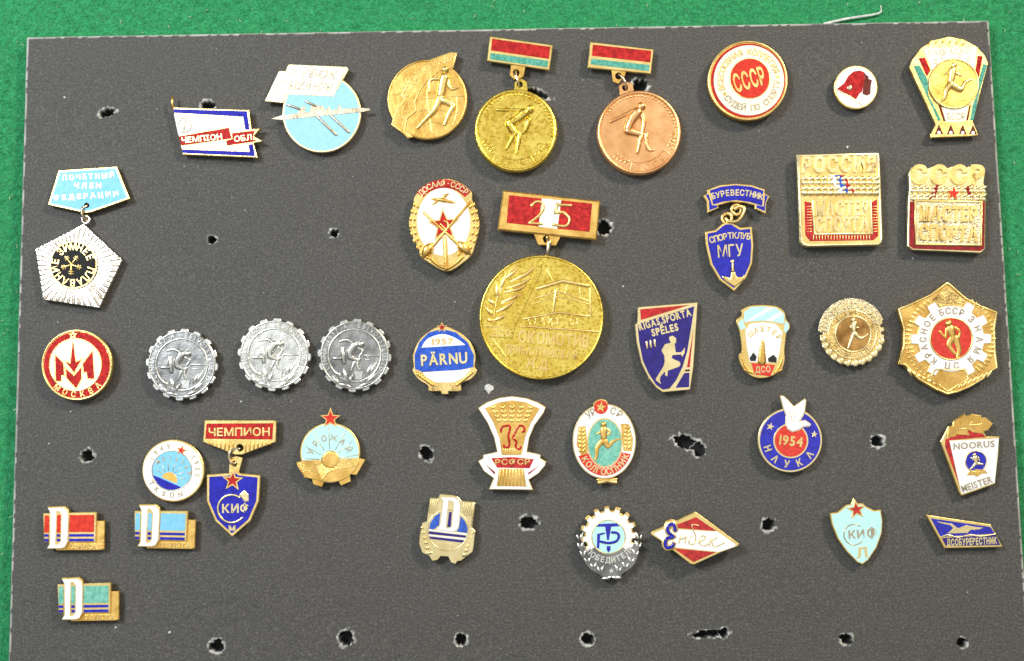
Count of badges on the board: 38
